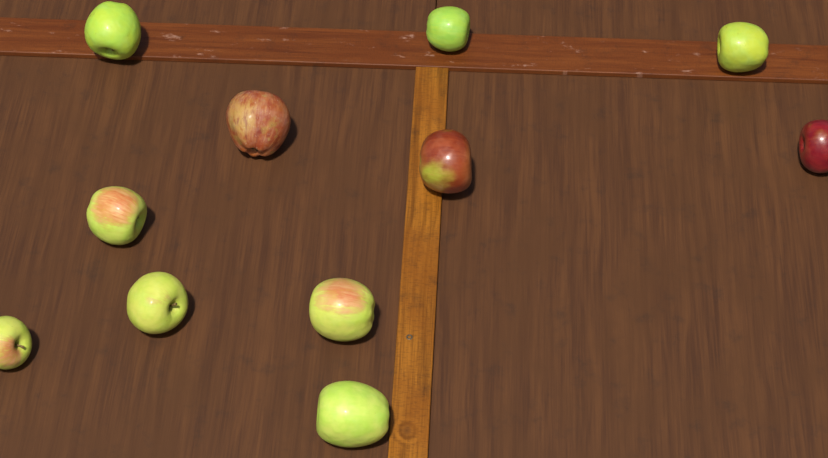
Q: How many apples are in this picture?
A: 11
